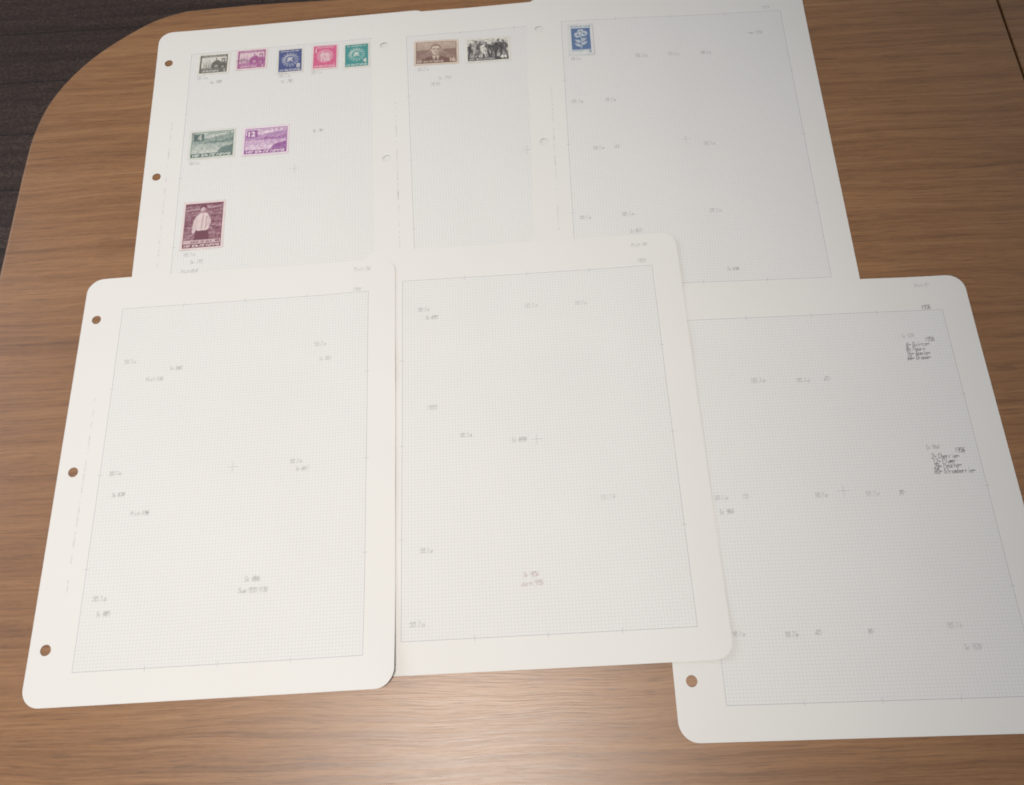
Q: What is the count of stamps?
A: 11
